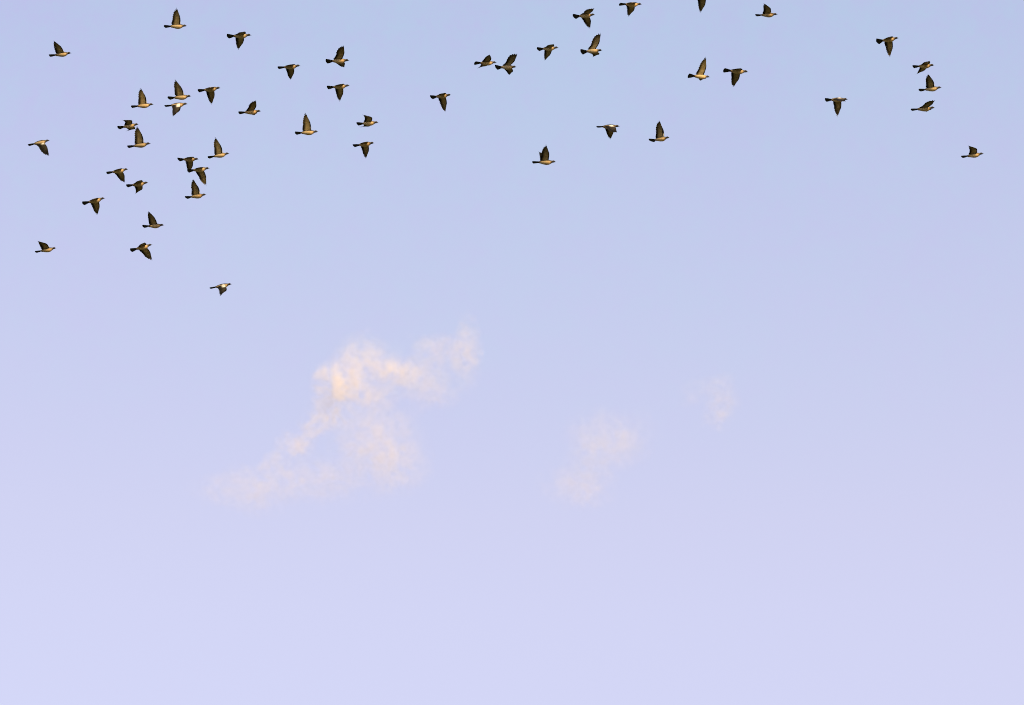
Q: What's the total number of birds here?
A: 48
